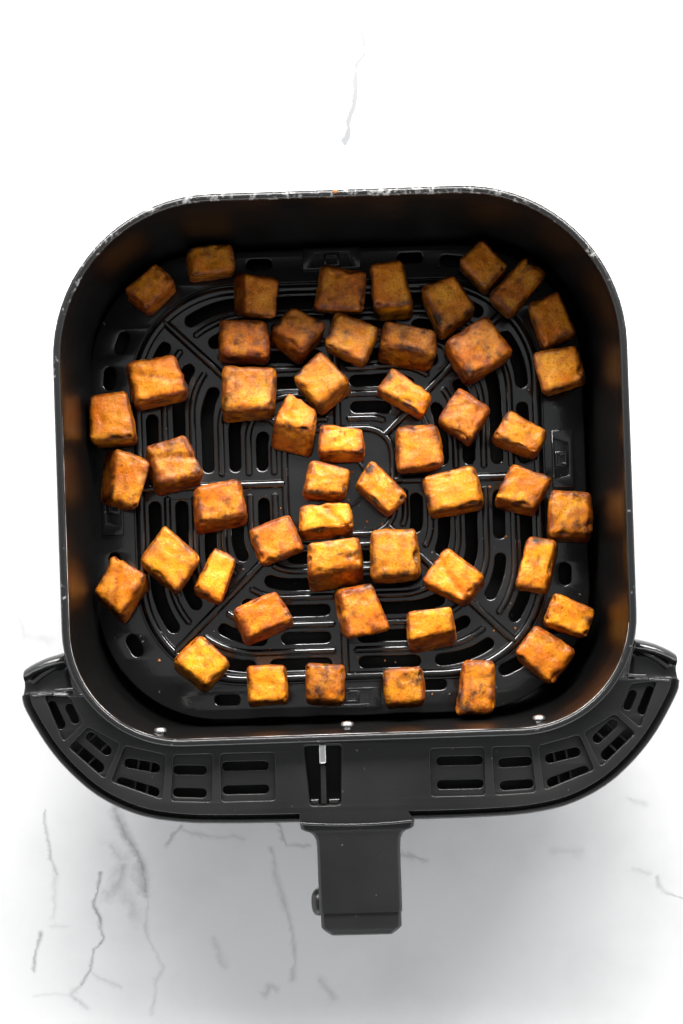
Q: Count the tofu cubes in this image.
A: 52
